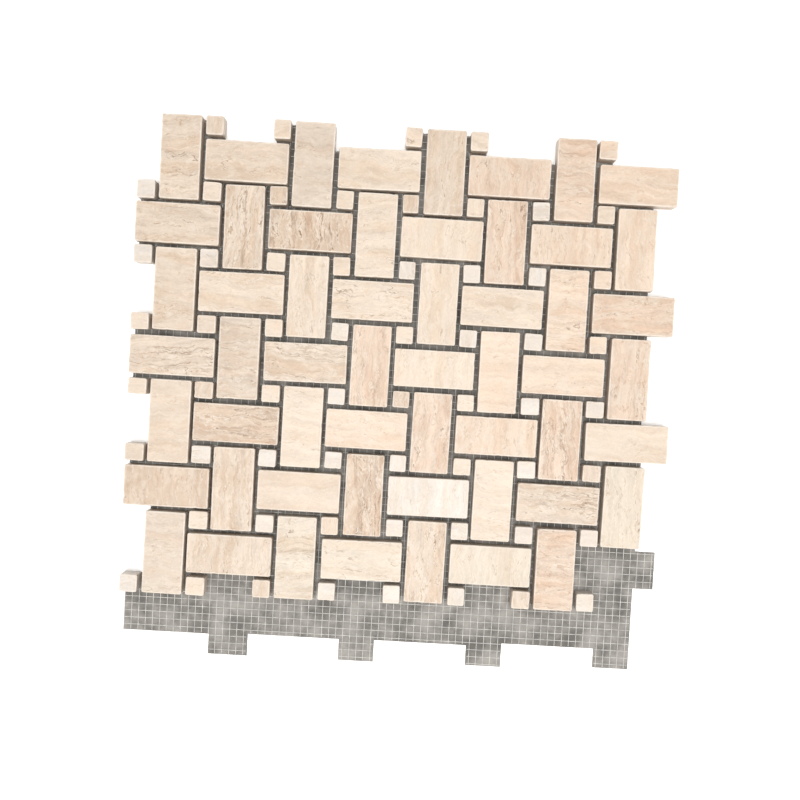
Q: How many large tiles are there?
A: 55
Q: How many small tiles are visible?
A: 60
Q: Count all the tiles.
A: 115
